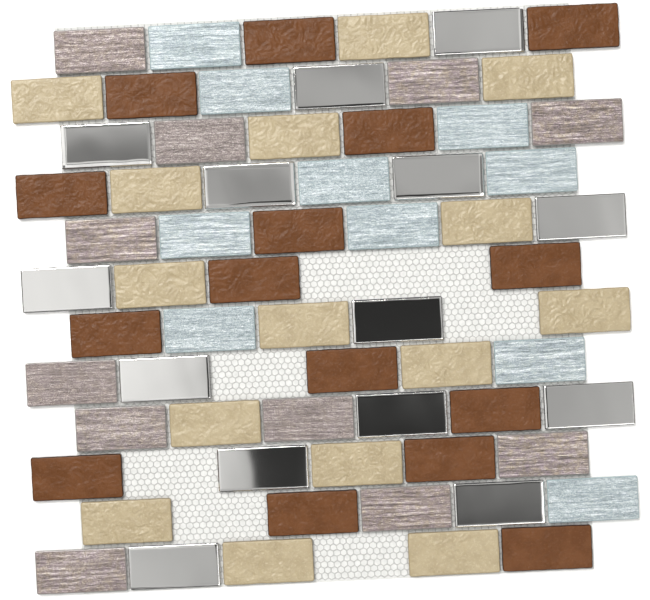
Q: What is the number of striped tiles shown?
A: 21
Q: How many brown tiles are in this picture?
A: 15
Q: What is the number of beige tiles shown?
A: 15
